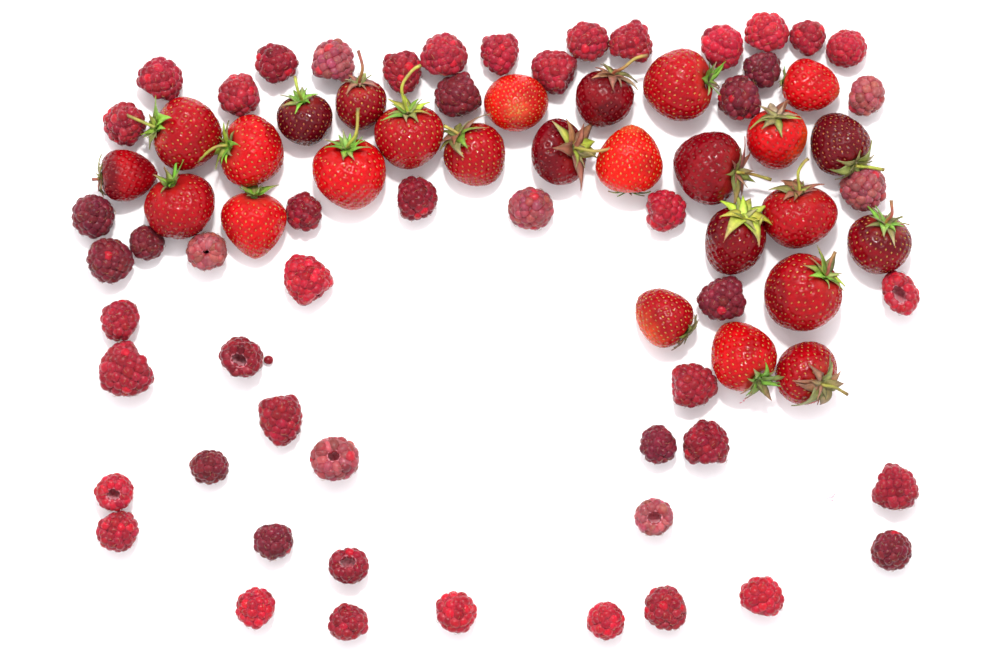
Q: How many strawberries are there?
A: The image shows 26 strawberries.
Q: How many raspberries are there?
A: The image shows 53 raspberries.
